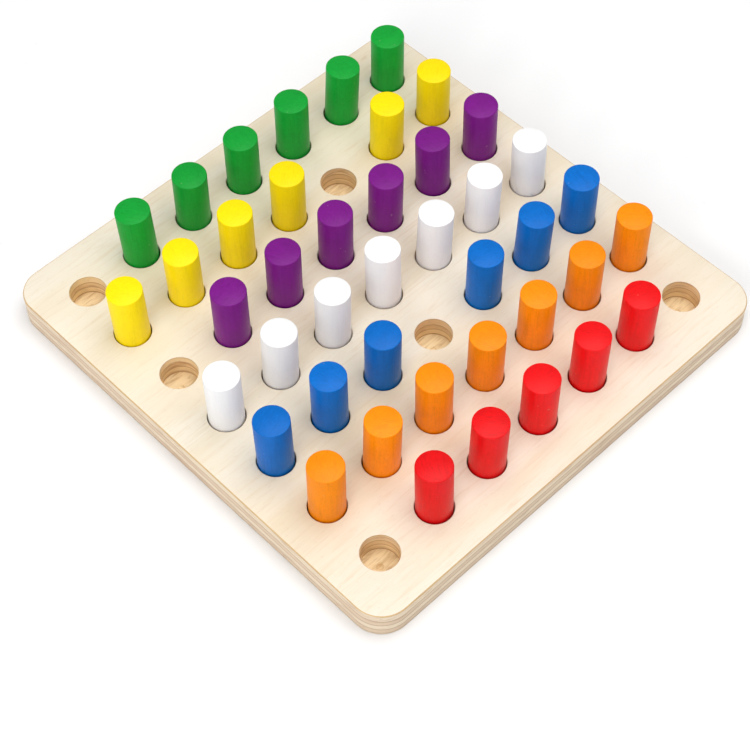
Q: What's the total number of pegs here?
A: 43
